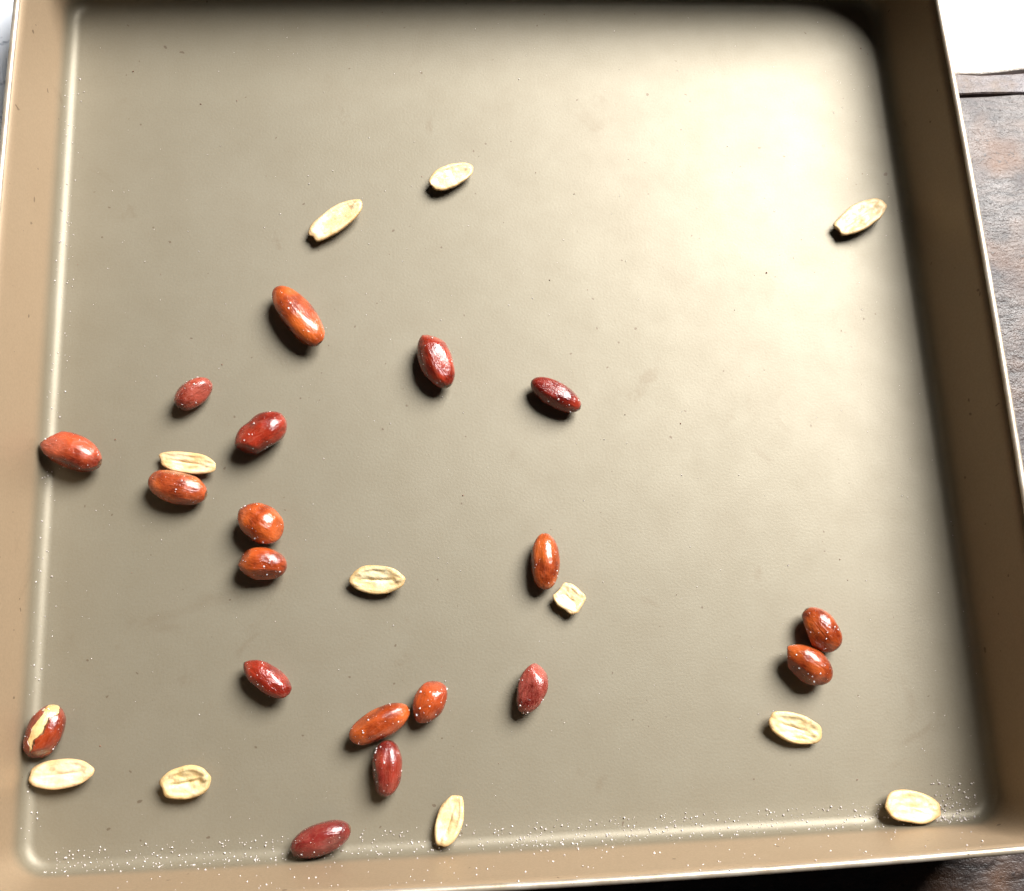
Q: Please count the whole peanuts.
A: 19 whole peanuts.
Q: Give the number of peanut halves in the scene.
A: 11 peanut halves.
